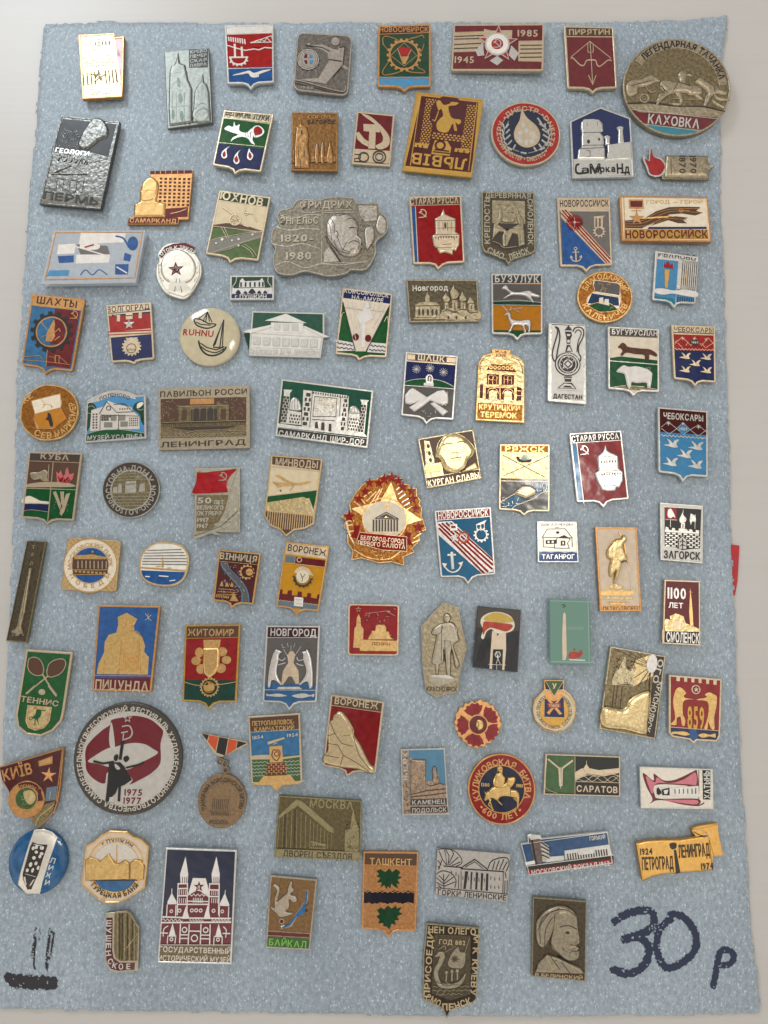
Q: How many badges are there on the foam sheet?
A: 96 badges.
